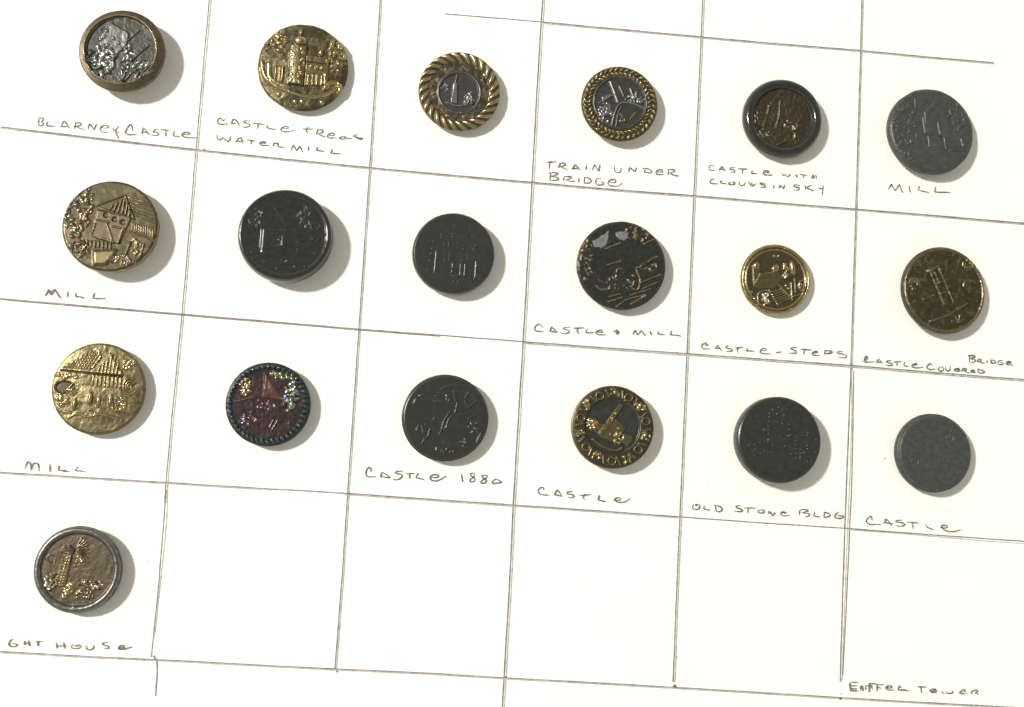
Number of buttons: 19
